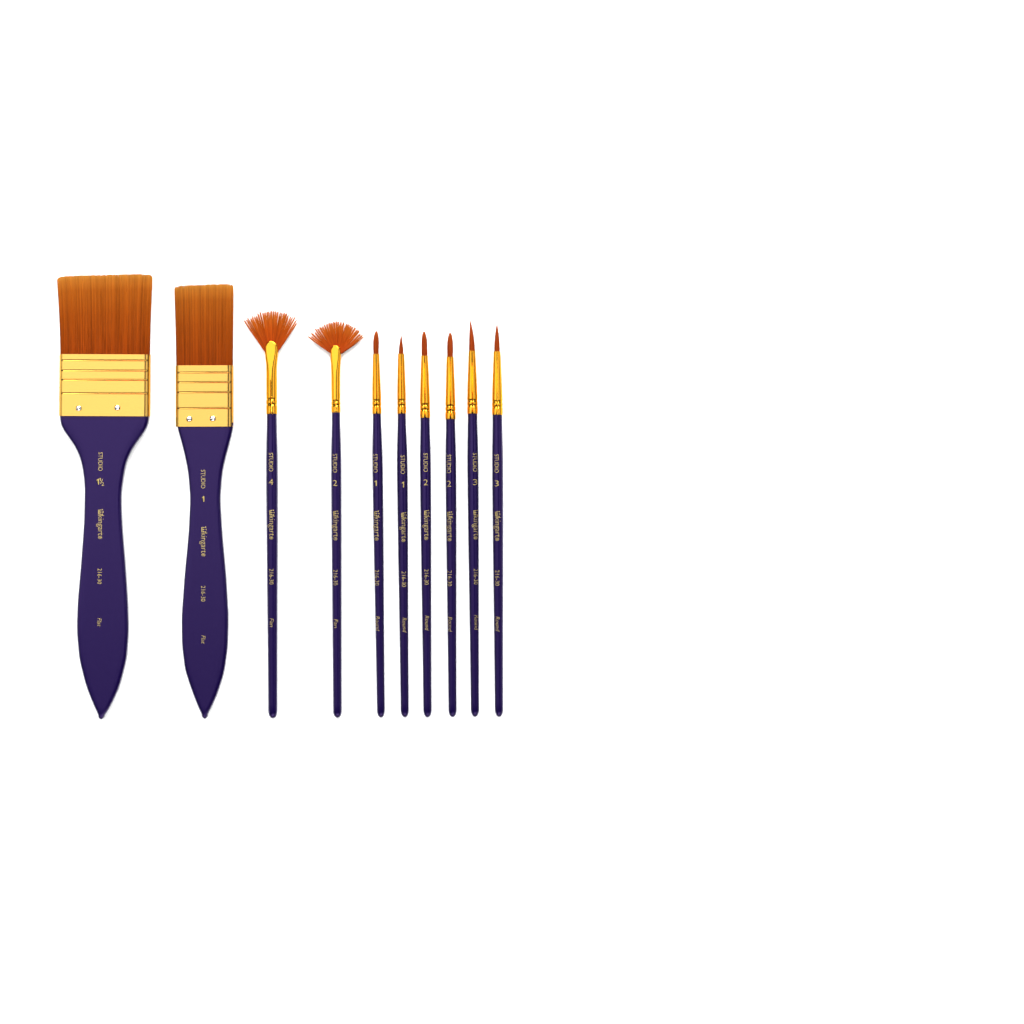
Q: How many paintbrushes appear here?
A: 10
